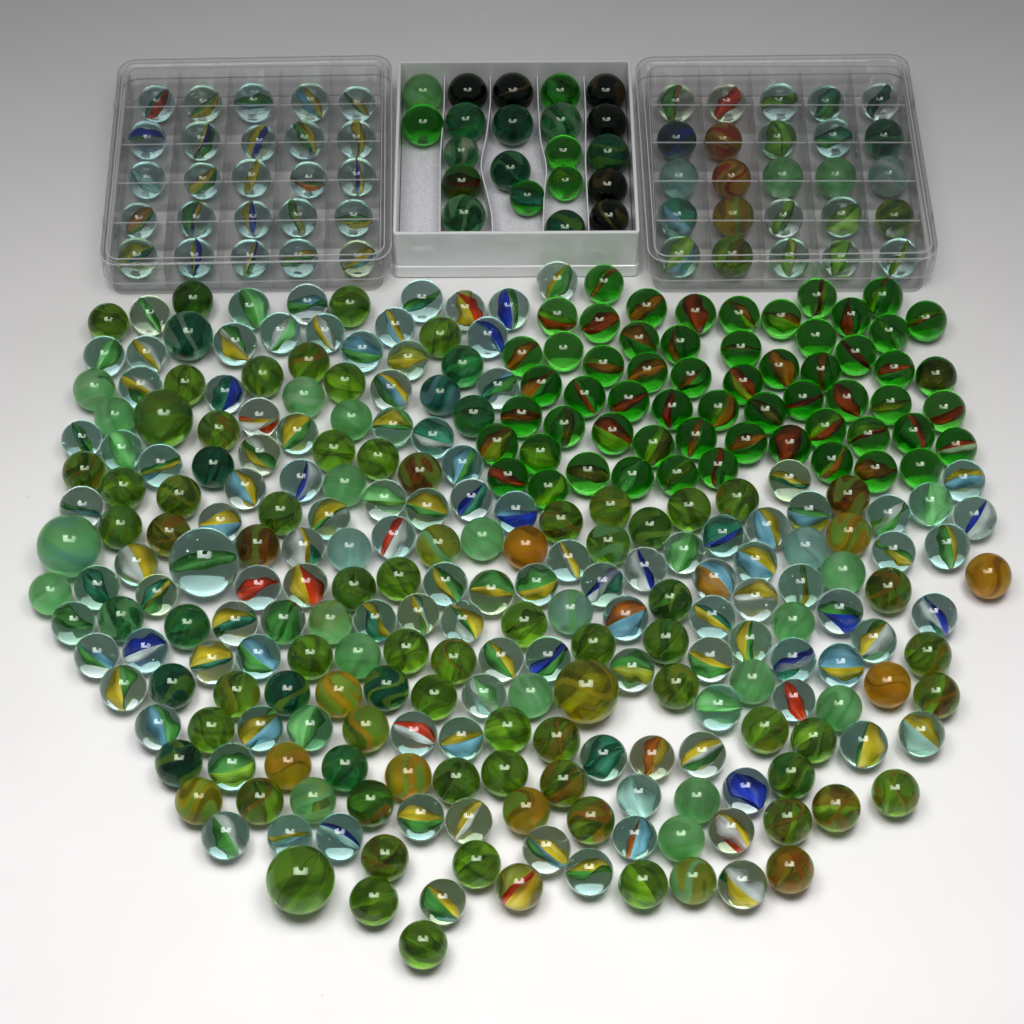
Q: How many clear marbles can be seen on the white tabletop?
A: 162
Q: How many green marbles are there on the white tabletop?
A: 183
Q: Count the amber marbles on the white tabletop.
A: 13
